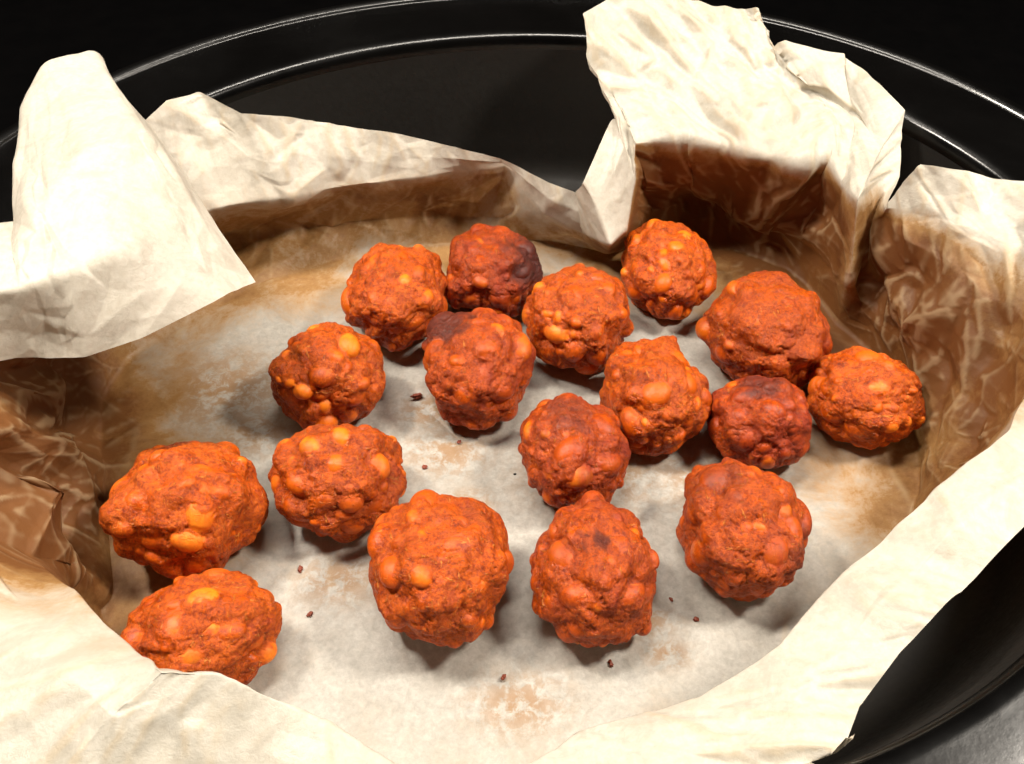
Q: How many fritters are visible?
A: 17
